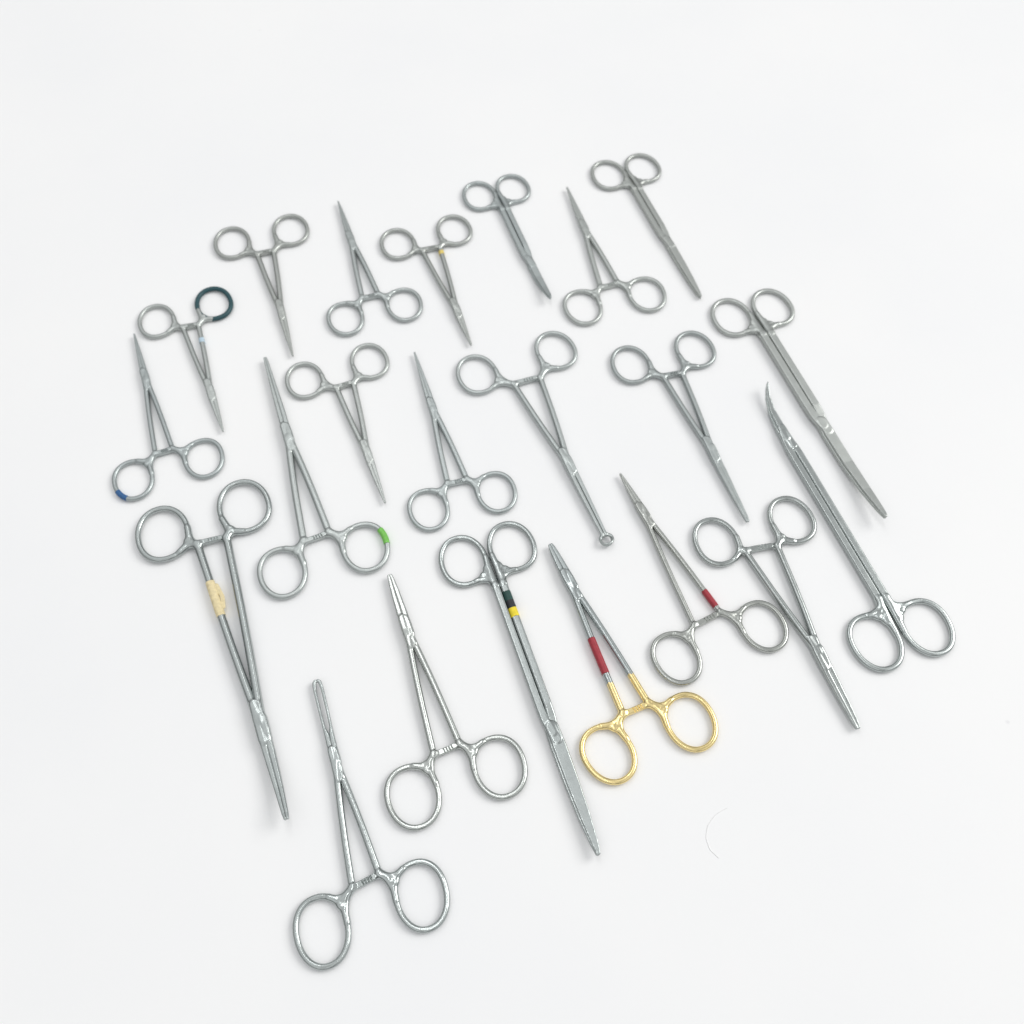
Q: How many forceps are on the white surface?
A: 17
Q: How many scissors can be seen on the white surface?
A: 5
